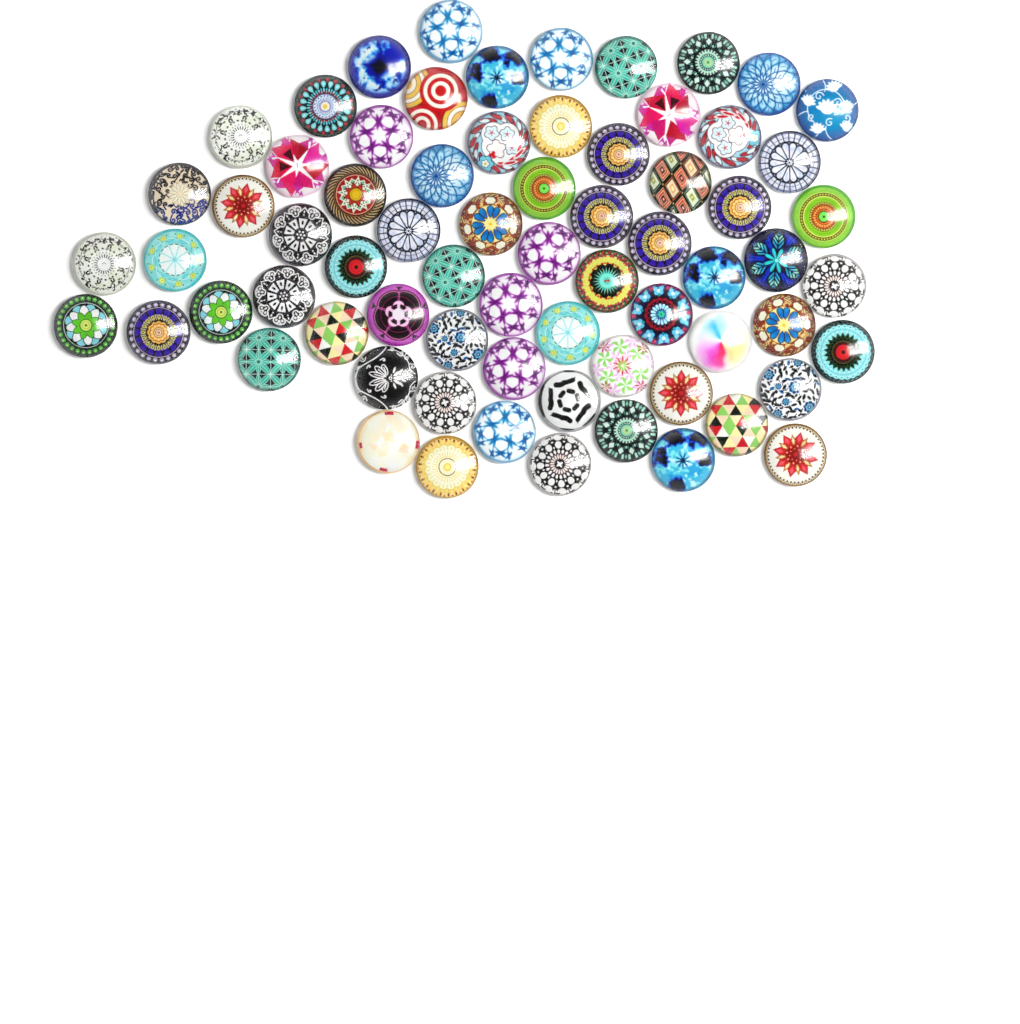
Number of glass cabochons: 70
